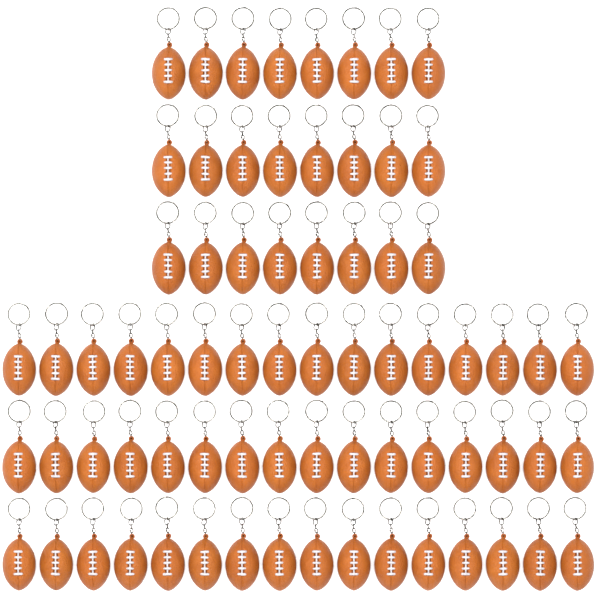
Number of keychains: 72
